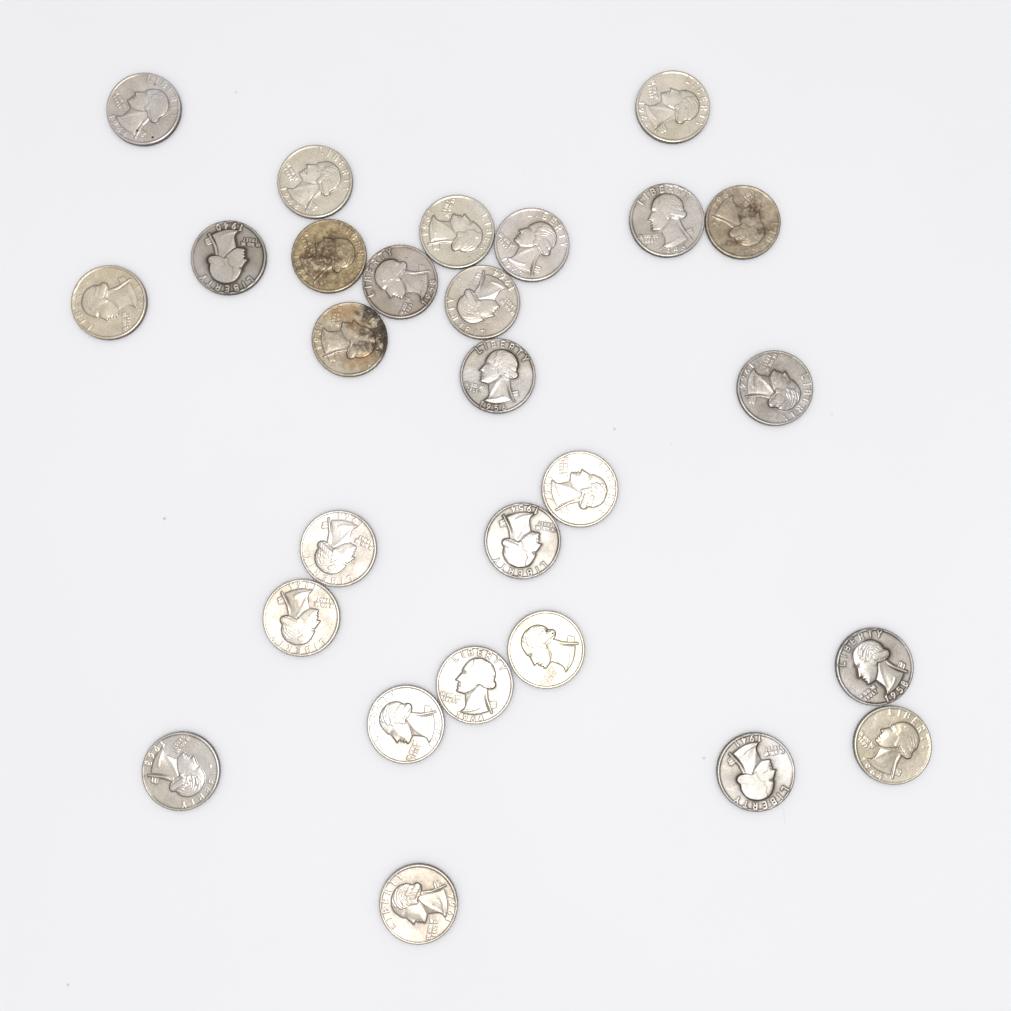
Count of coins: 27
